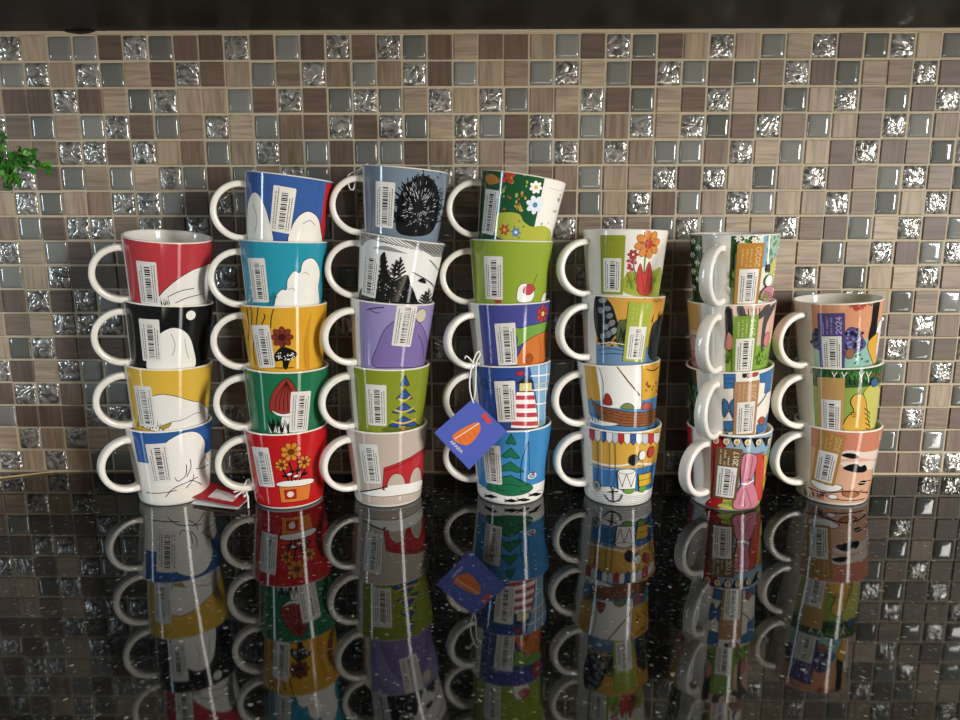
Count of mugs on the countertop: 30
